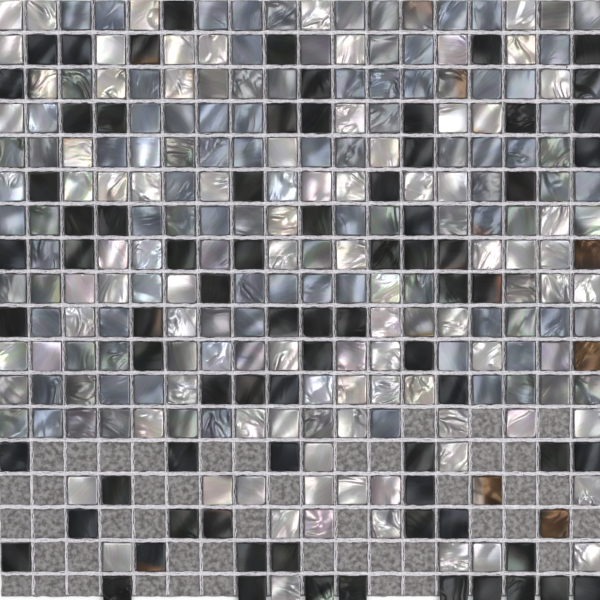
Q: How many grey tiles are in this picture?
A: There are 105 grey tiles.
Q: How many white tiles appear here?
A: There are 92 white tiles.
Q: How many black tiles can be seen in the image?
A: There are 76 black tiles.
